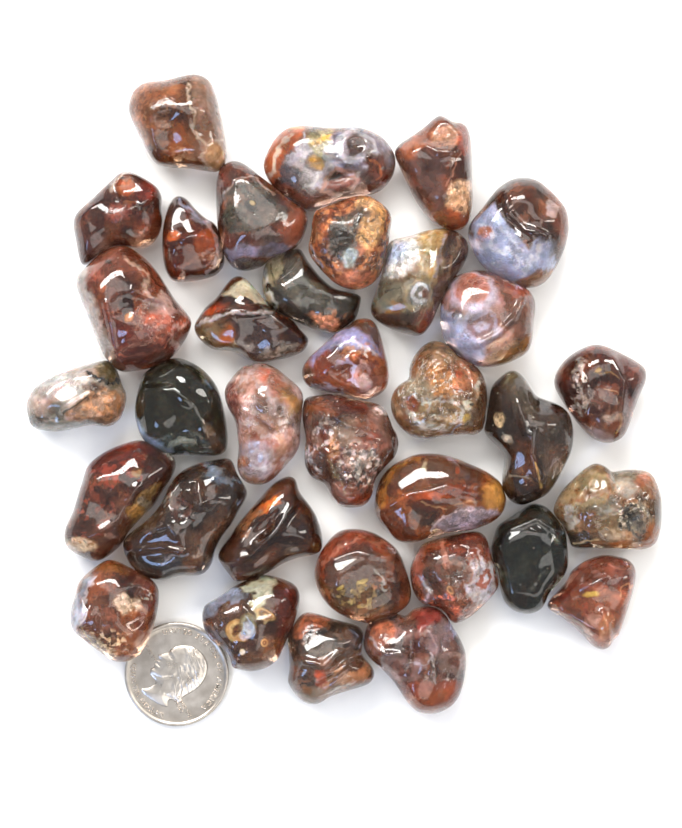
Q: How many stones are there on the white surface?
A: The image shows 34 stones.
